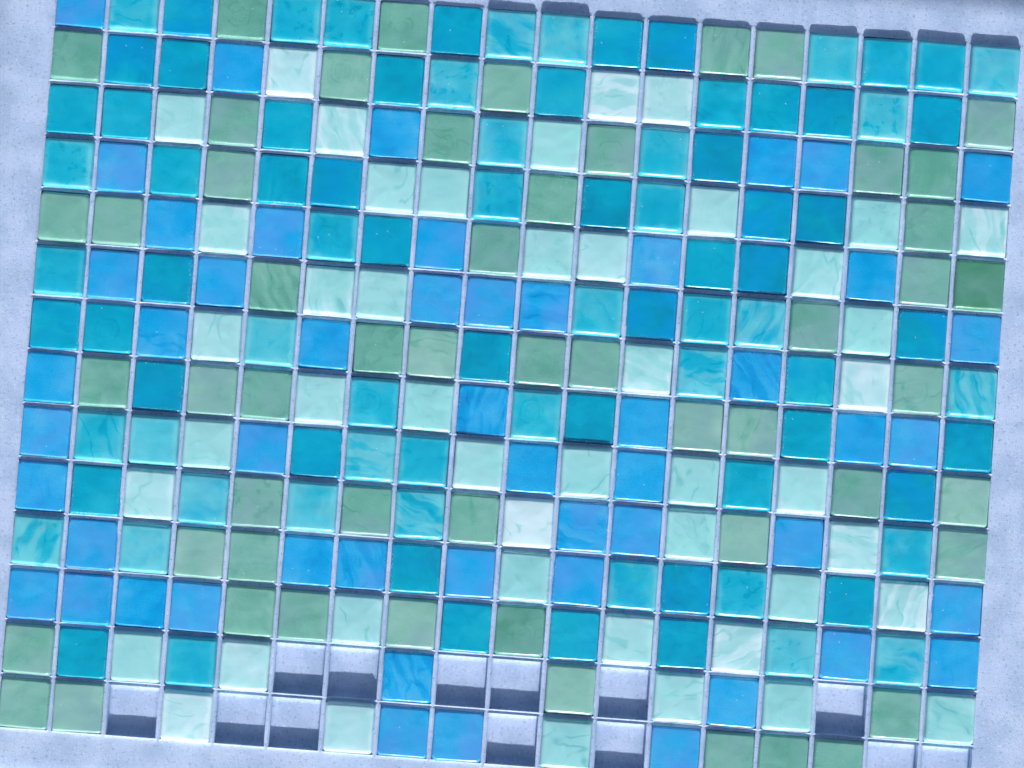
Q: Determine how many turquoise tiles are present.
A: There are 88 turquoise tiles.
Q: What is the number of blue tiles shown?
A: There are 51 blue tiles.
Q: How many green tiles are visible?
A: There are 54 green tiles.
